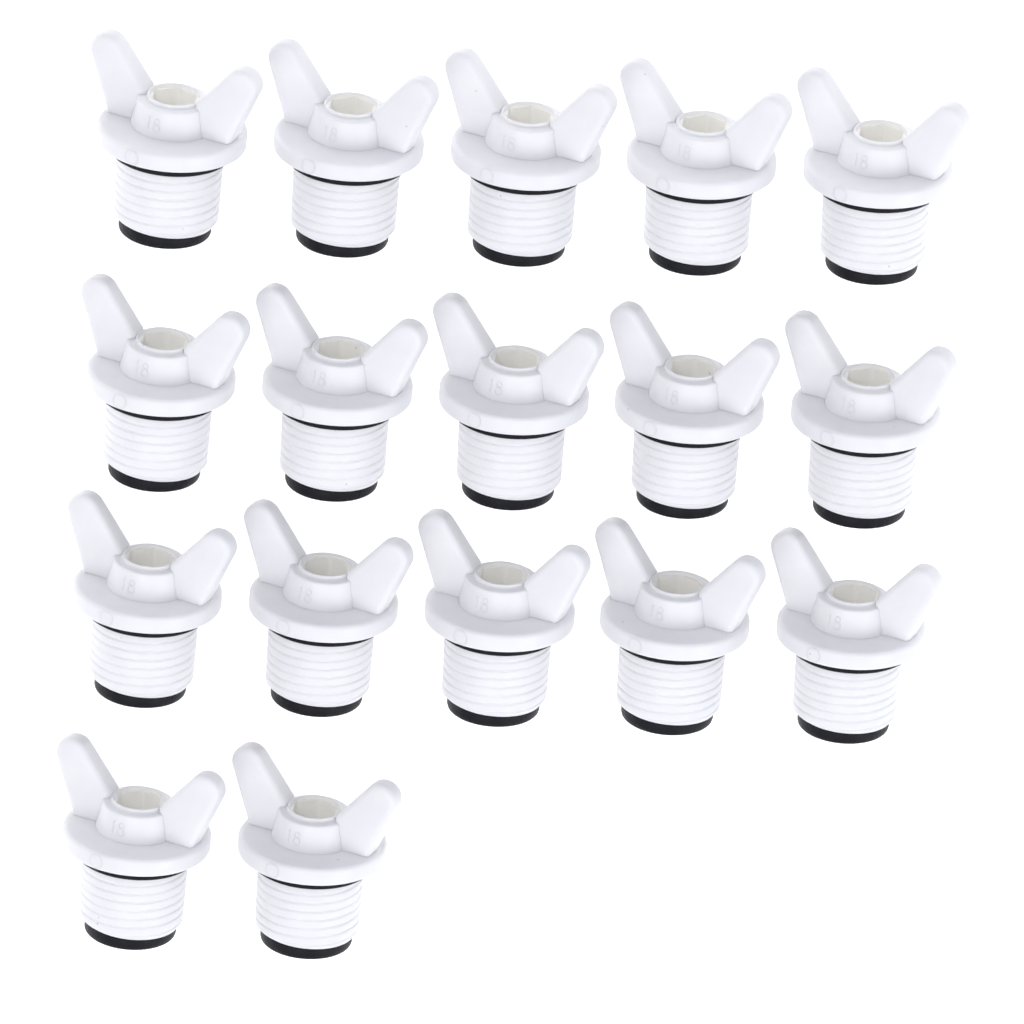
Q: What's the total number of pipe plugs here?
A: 17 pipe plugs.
